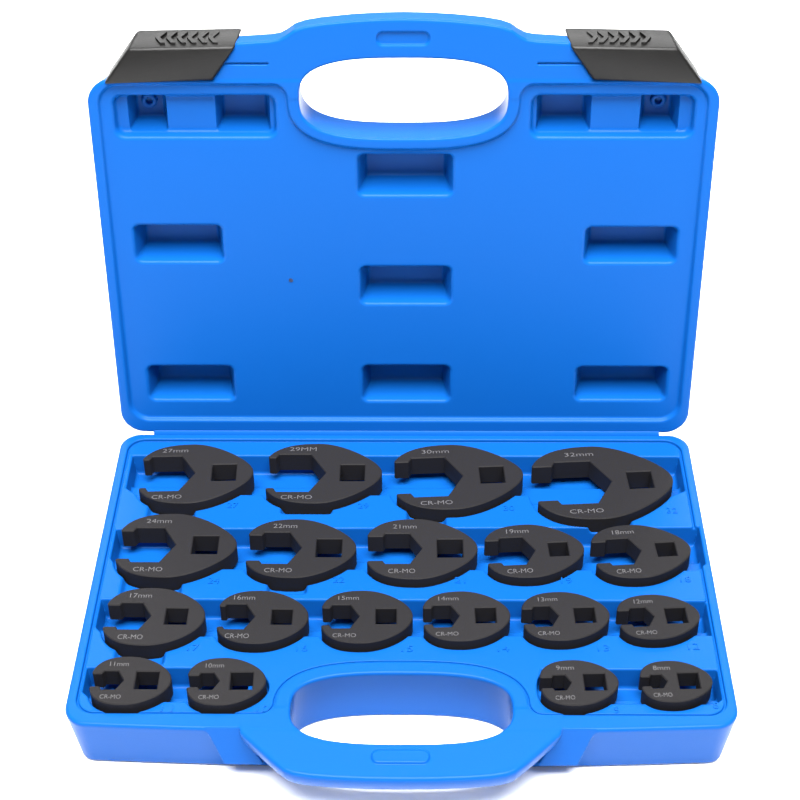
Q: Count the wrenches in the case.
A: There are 19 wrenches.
